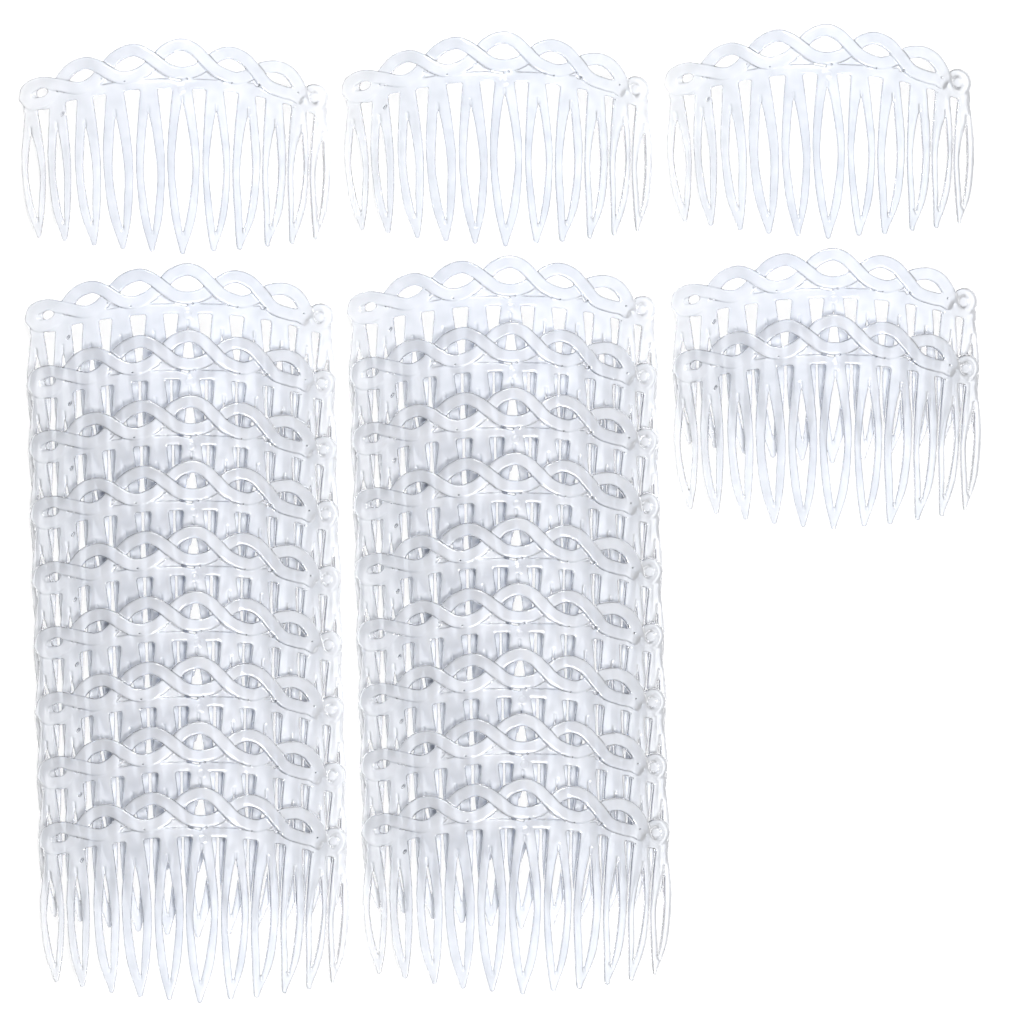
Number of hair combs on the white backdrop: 23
